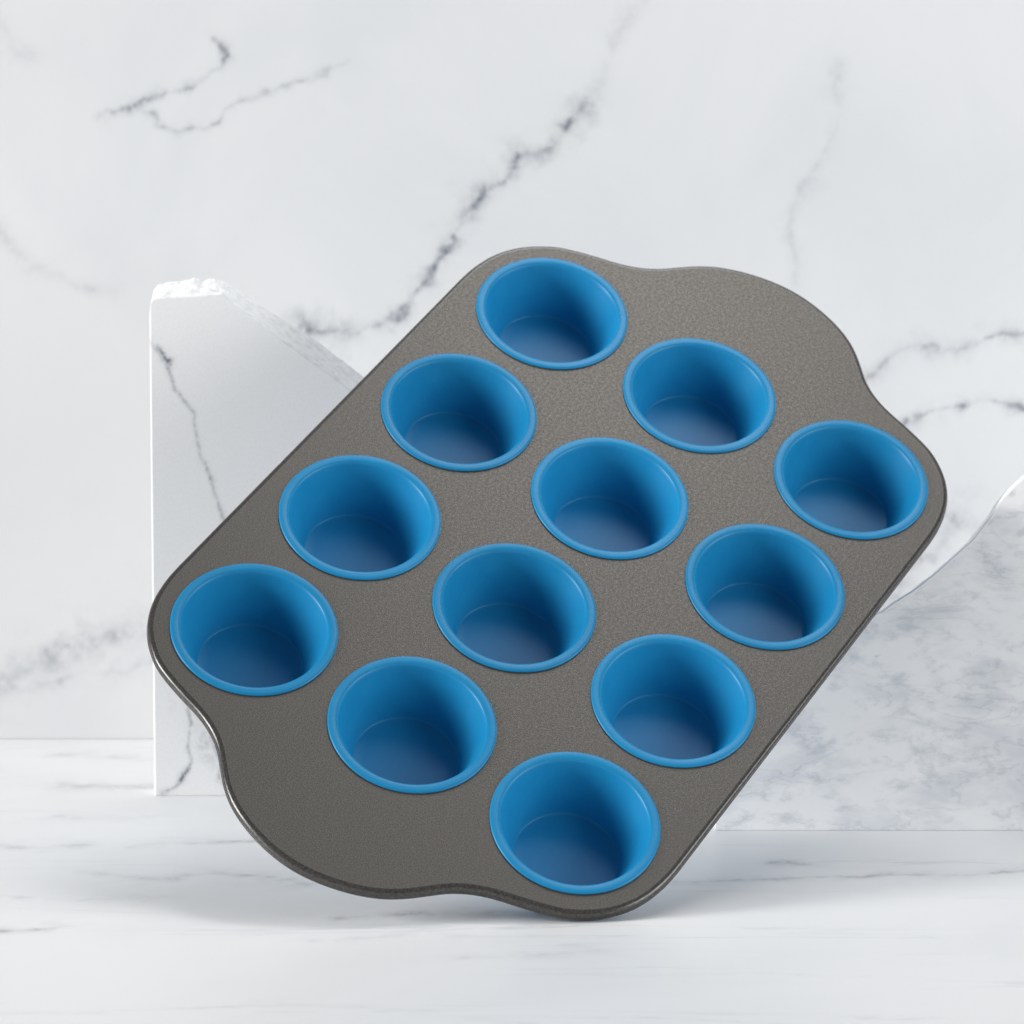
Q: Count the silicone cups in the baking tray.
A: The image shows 12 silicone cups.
